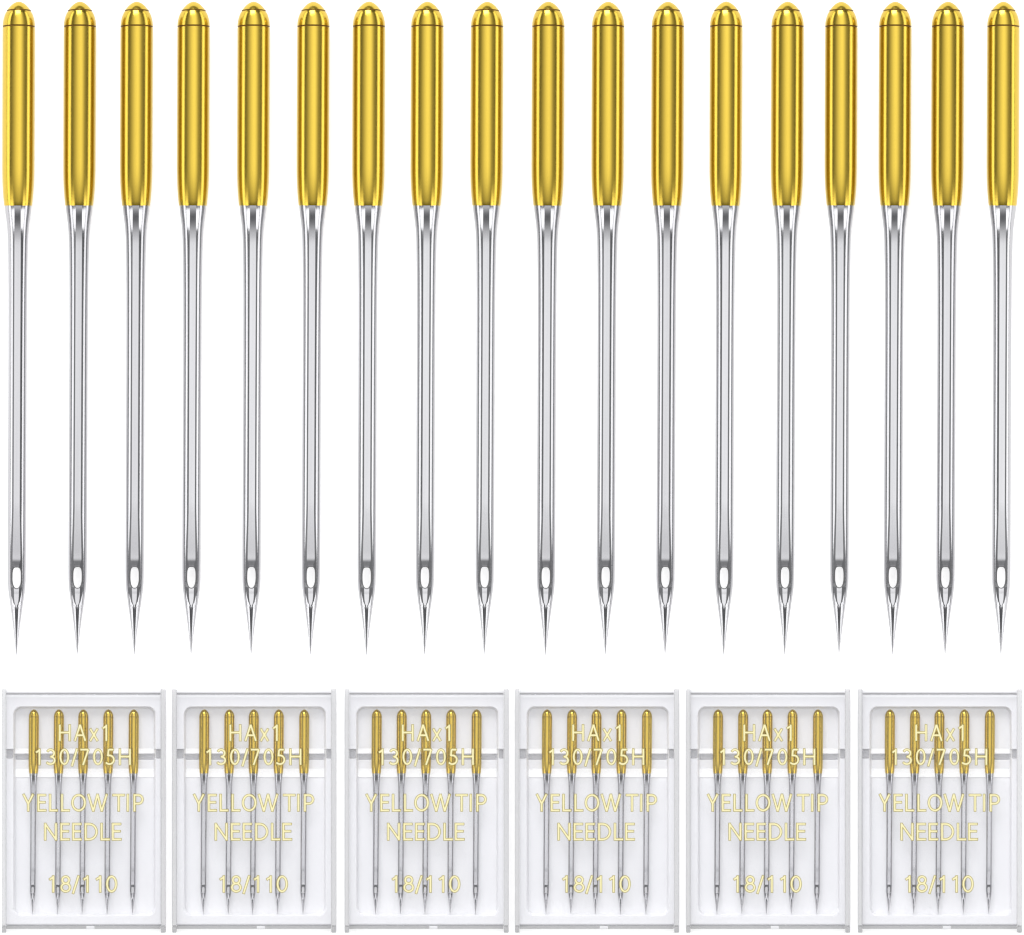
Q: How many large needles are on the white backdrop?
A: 18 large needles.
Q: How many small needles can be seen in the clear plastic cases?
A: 30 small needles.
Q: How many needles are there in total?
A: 48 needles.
